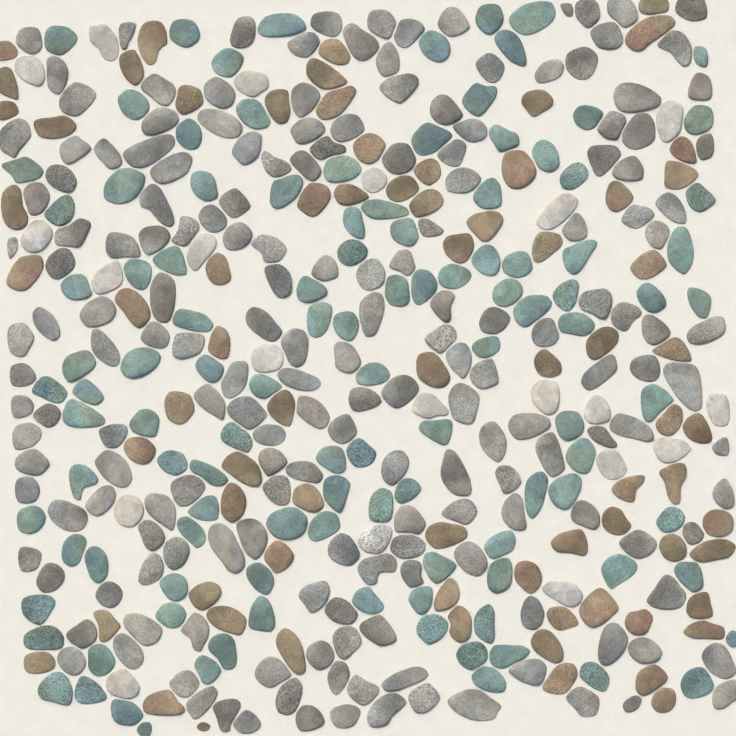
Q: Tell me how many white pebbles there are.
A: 20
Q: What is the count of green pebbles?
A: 112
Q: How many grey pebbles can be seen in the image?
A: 183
